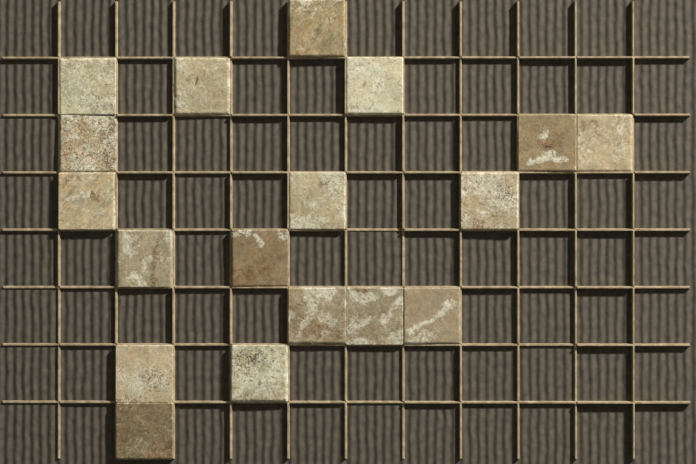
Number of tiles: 18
